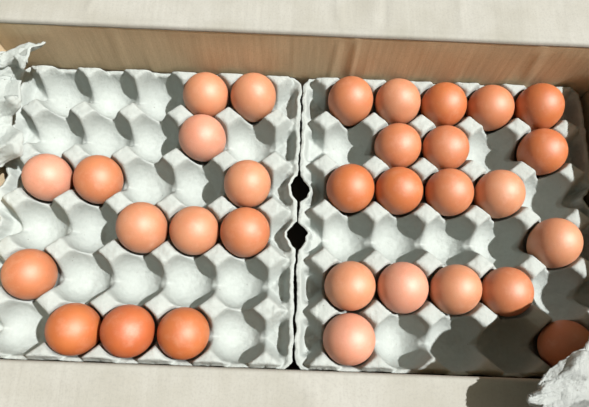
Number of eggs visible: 32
